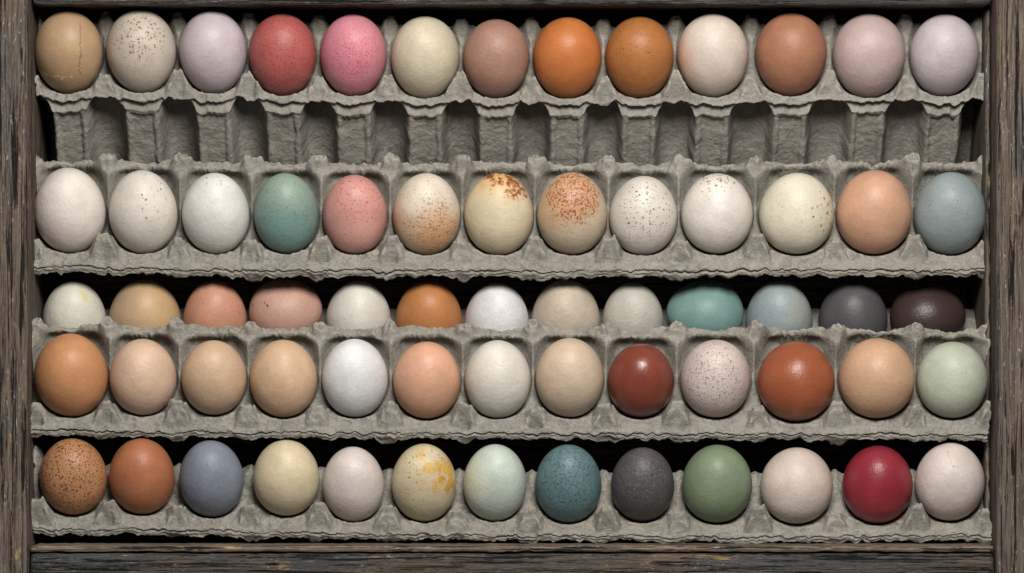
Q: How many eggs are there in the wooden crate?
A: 65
